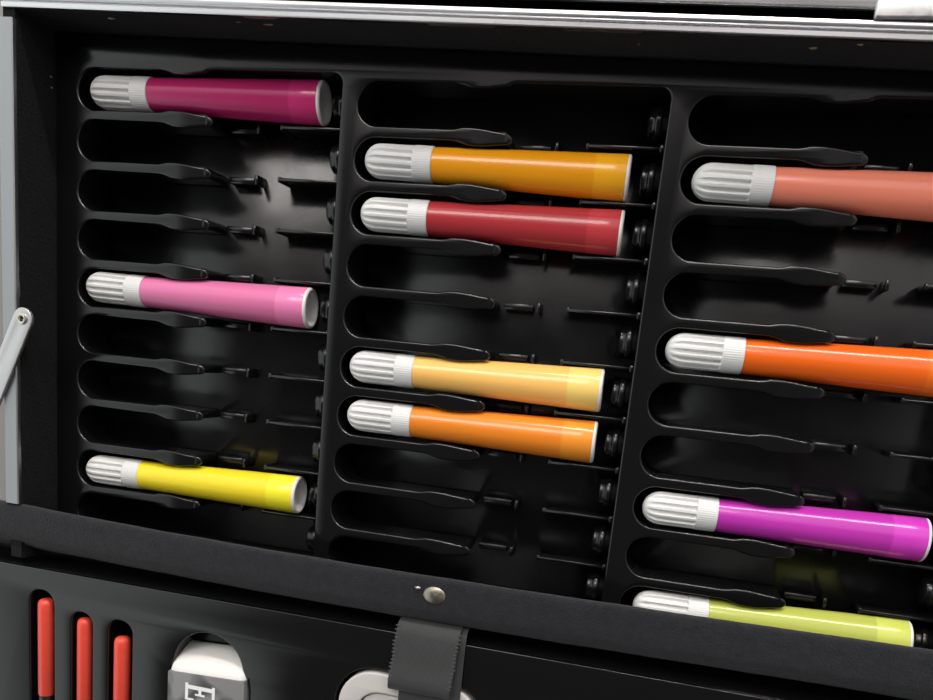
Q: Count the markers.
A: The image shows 11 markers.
